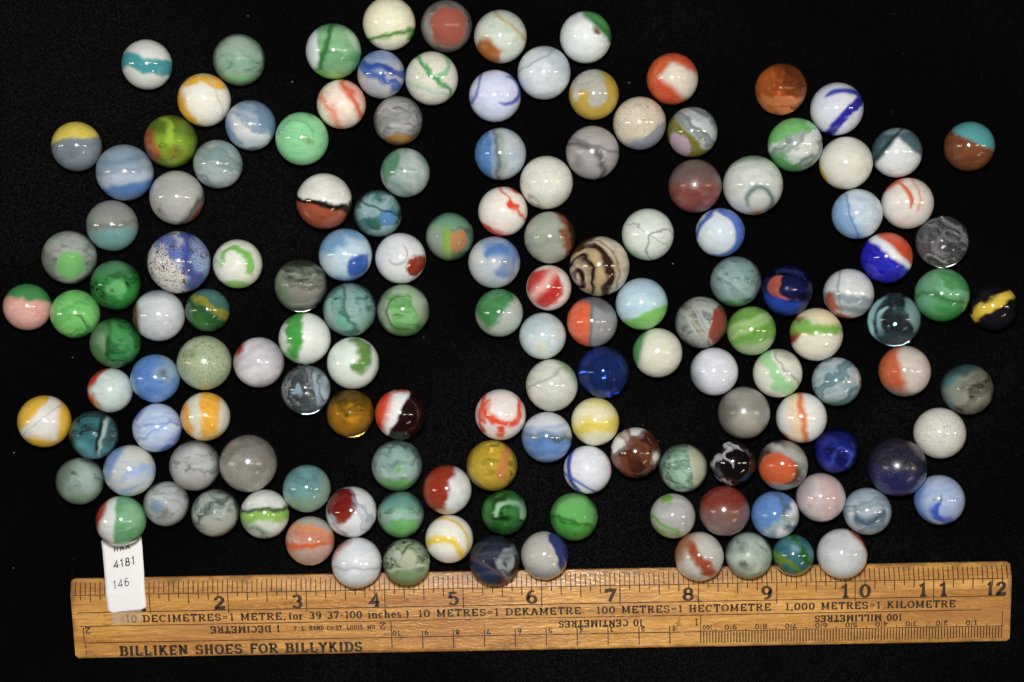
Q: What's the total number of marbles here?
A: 145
